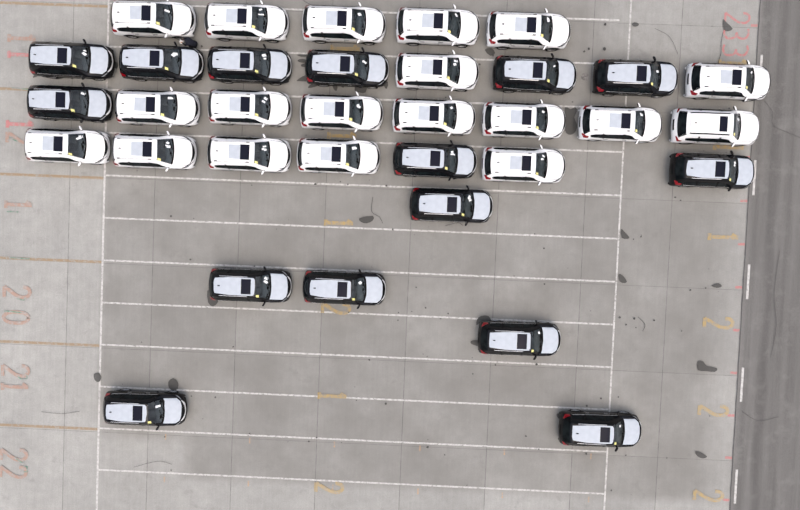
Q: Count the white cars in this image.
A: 19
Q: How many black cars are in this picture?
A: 15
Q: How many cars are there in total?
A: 34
